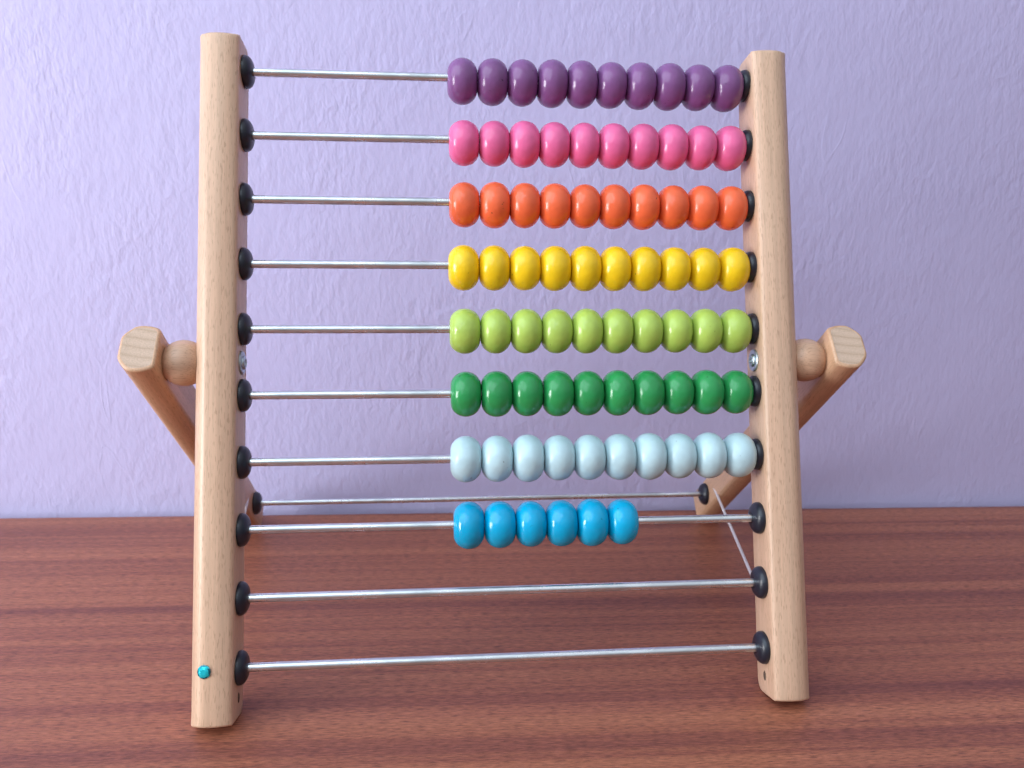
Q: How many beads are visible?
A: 76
